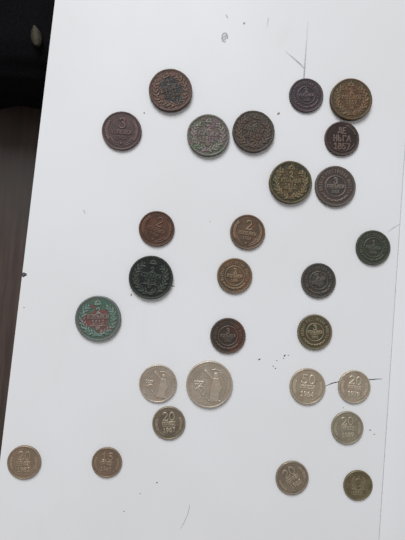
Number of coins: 28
